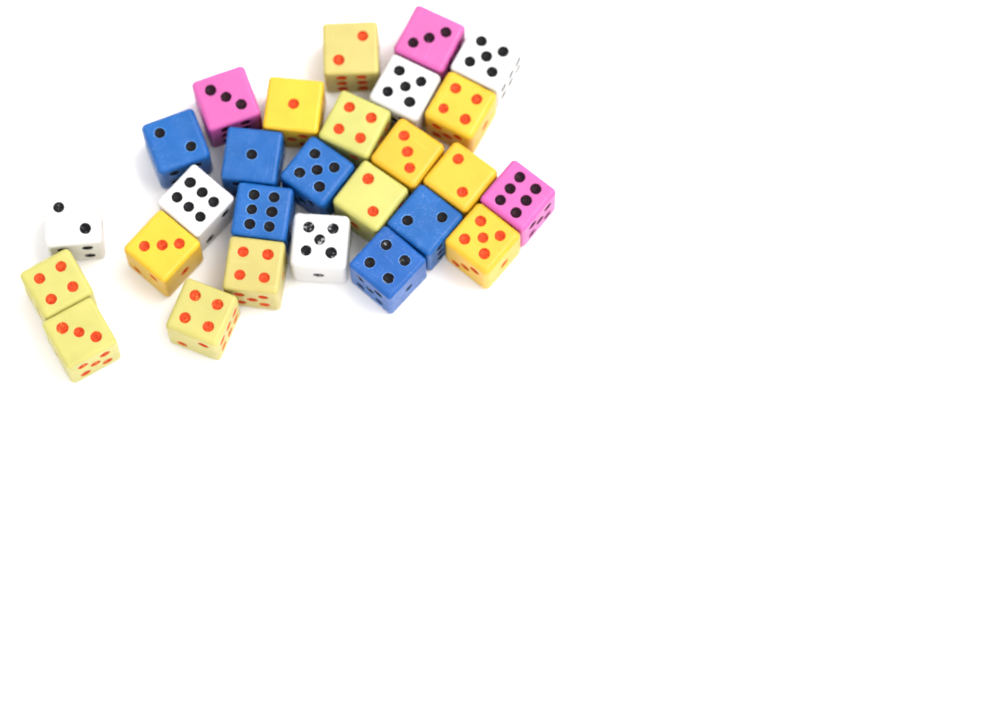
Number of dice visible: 27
